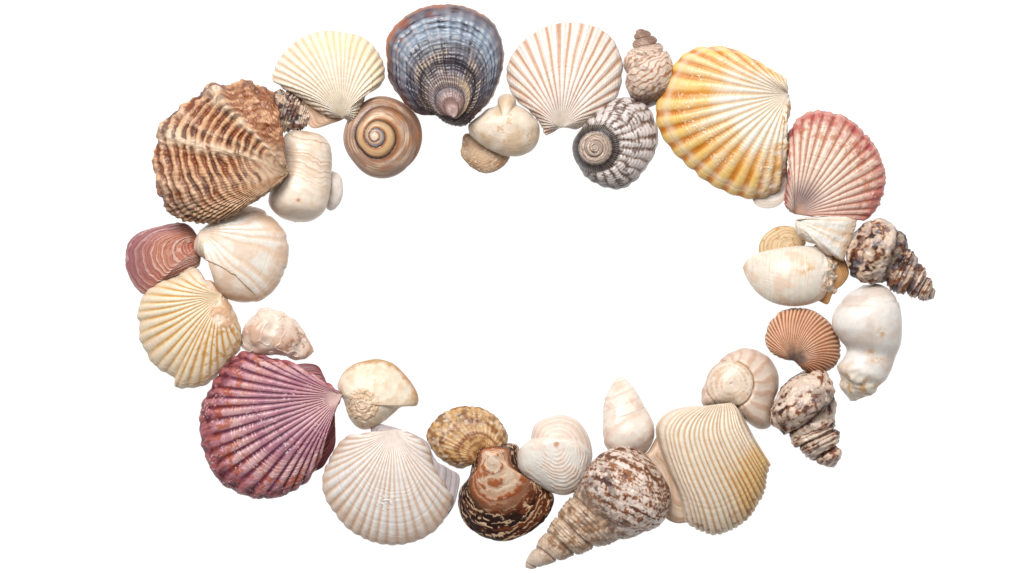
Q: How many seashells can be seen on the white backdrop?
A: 35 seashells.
